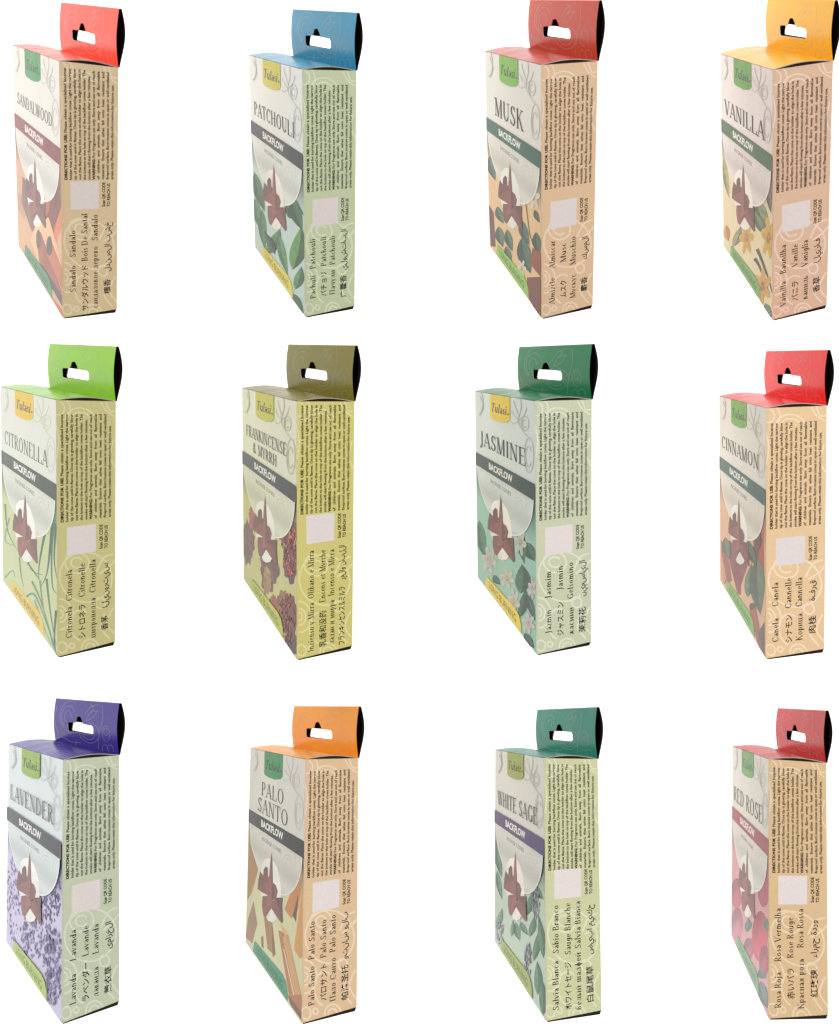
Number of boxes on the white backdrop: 12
